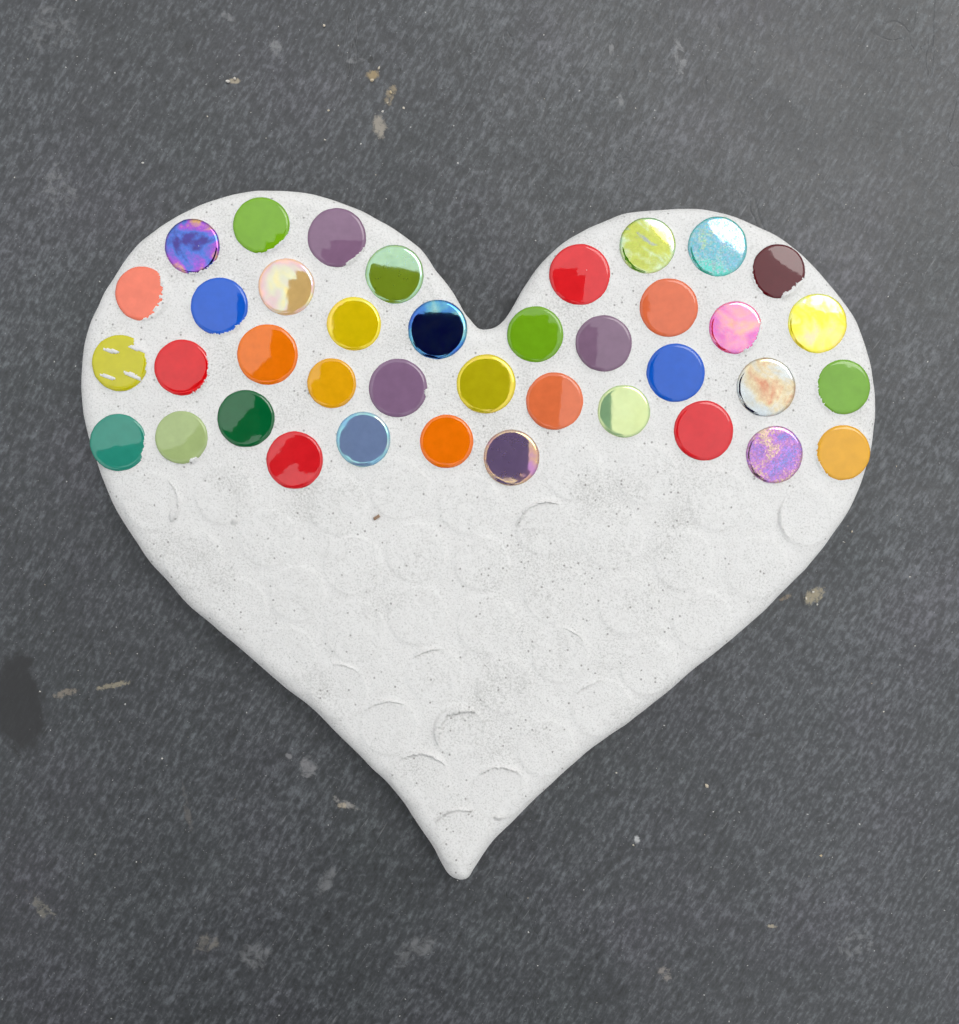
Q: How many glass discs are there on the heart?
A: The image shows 39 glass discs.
